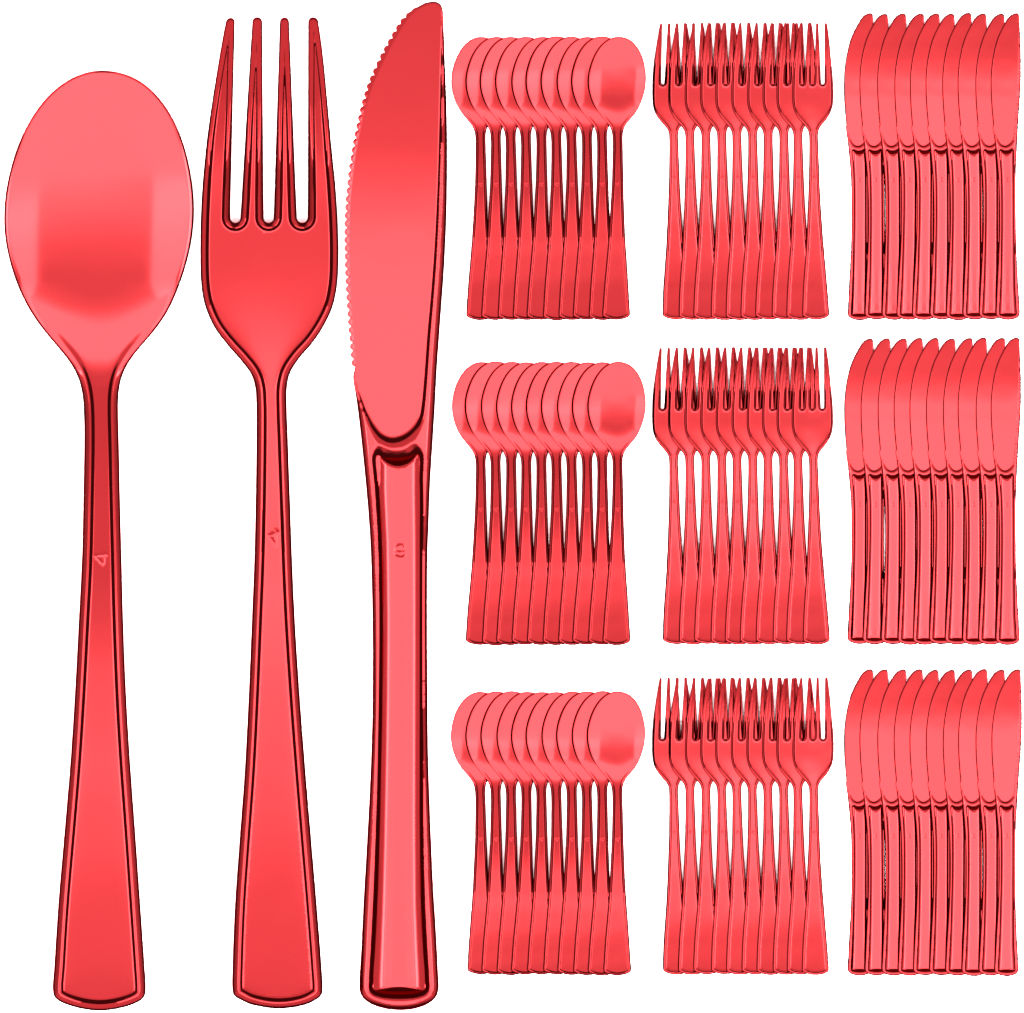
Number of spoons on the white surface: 31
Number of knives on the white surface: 31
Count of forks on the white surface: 31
